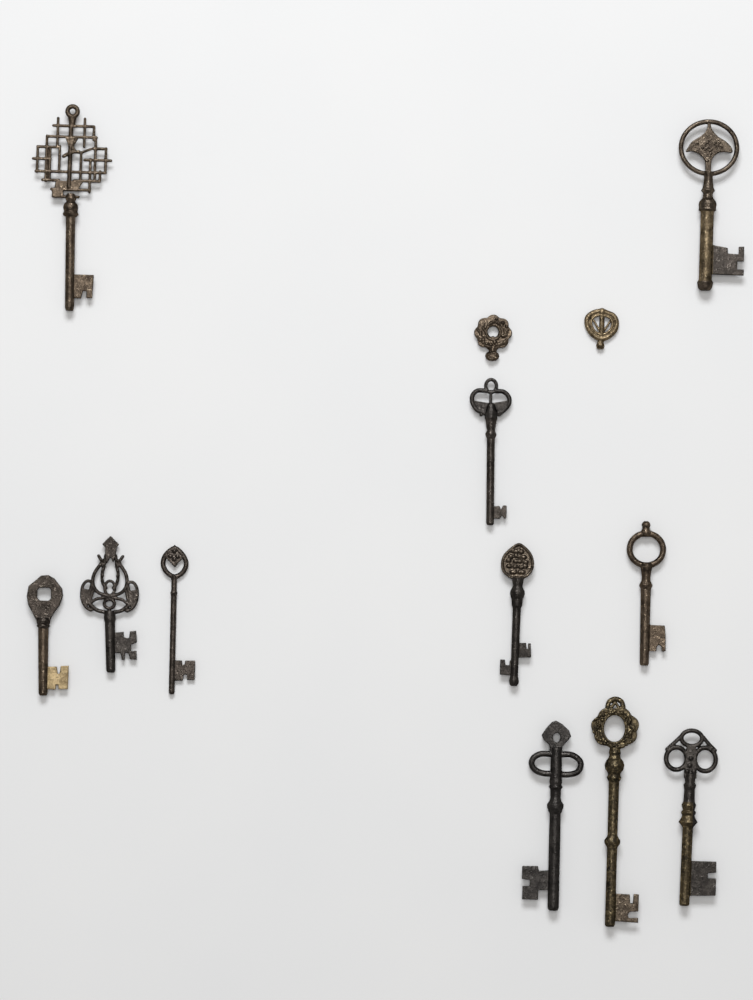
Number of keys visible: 11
